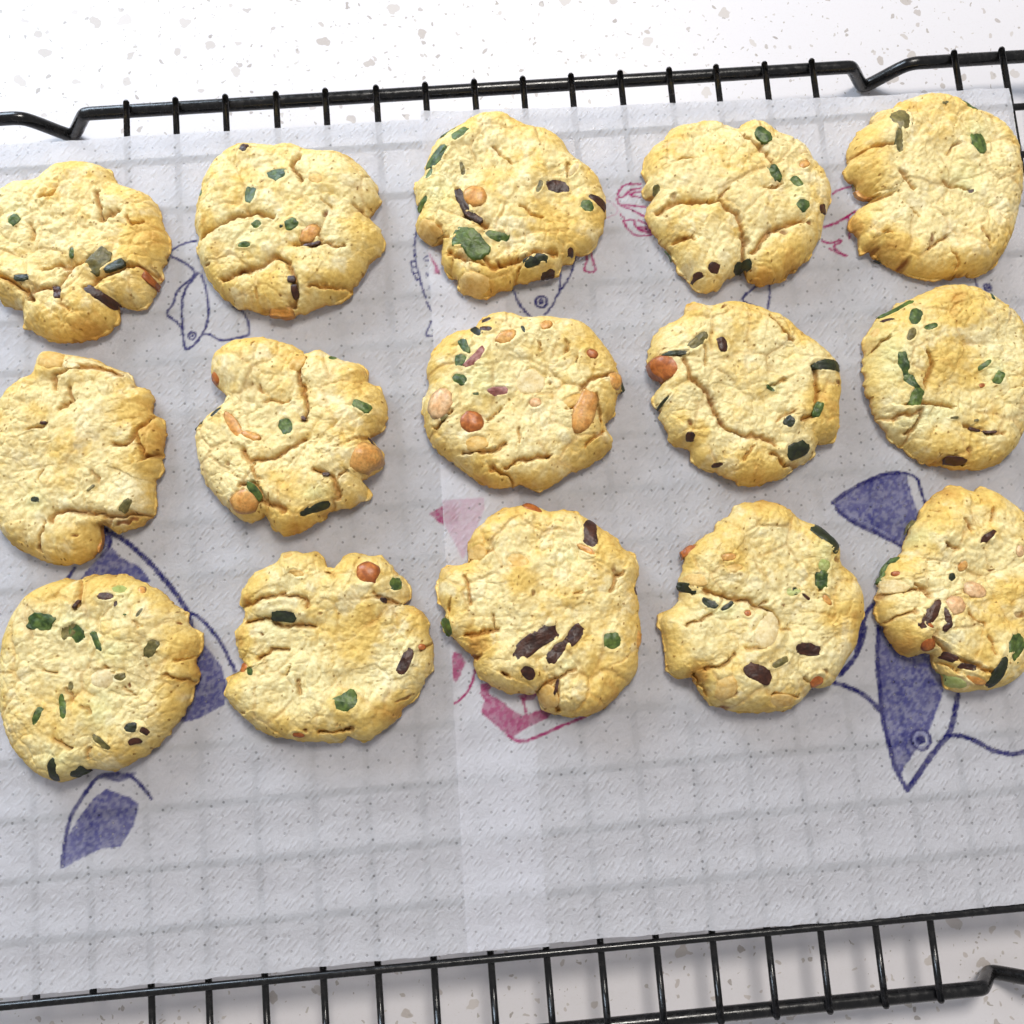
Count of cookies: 15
